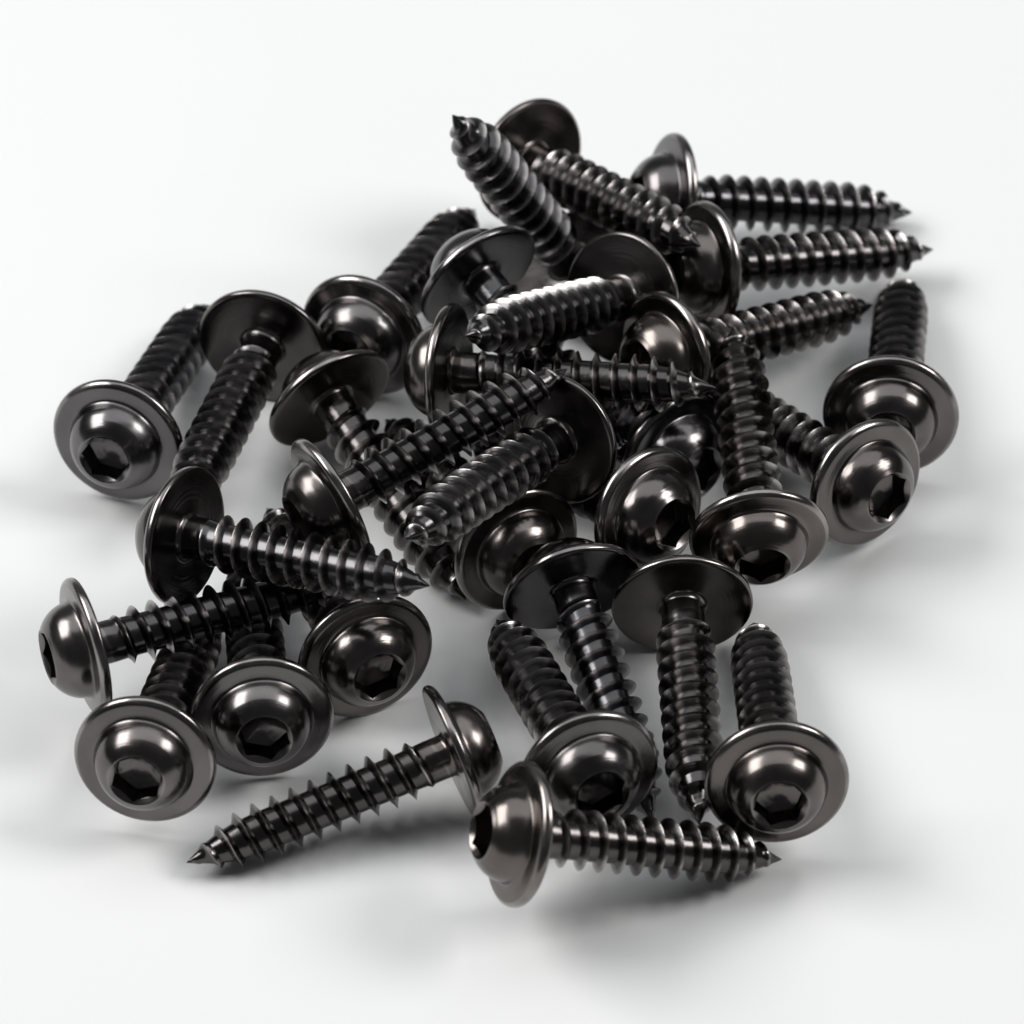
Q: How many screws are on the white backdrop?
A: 31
